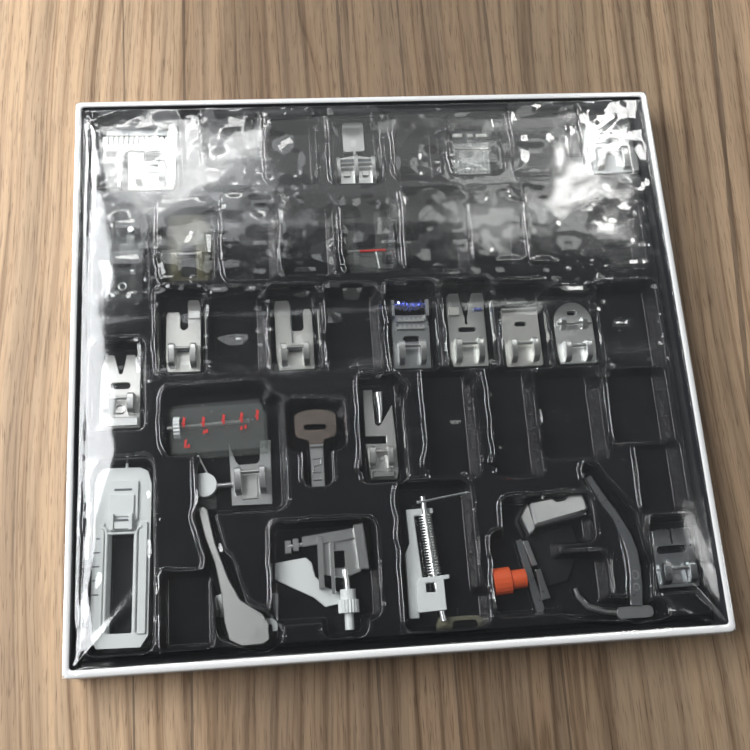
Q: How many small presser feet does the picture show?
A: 16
